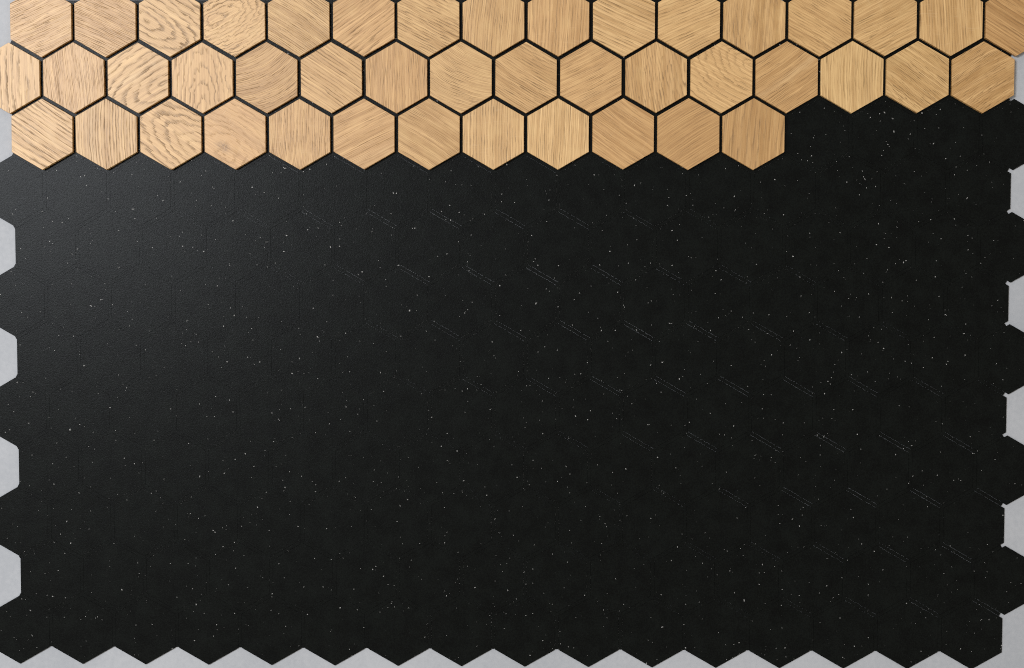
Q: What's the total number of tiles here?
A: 44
